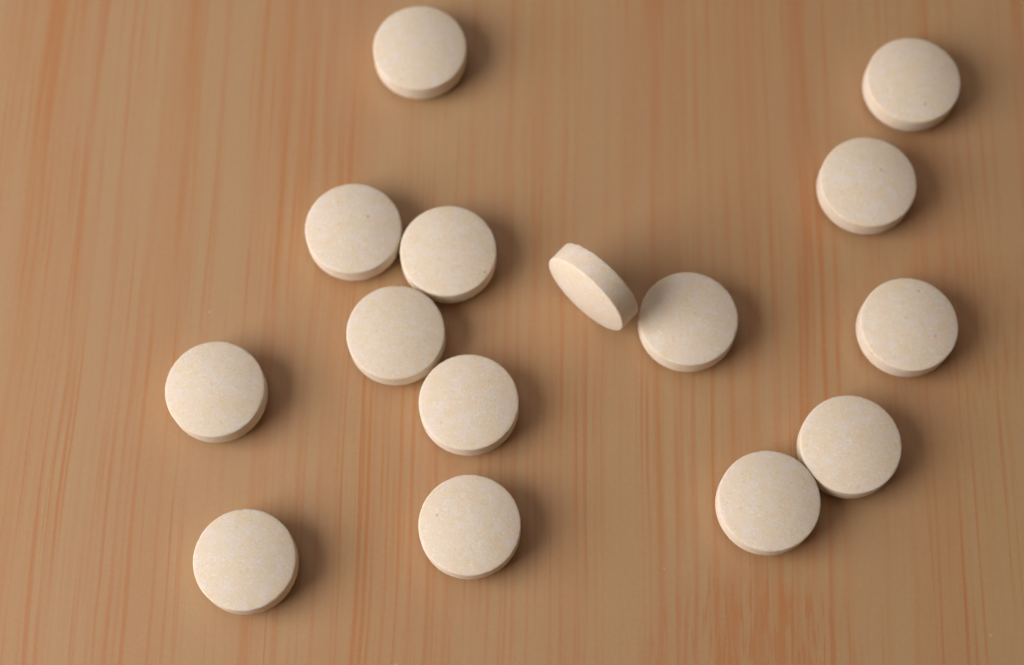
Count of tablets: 15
